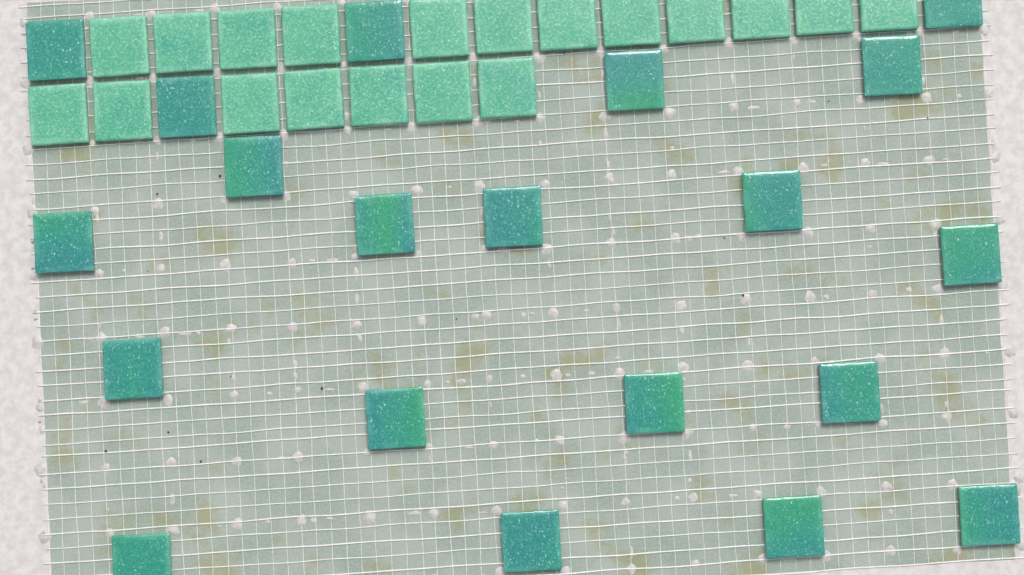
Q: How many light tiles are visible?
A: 19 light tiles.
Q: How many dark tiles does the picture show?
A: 20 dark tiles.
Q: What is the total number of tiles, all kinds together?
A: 39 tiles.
